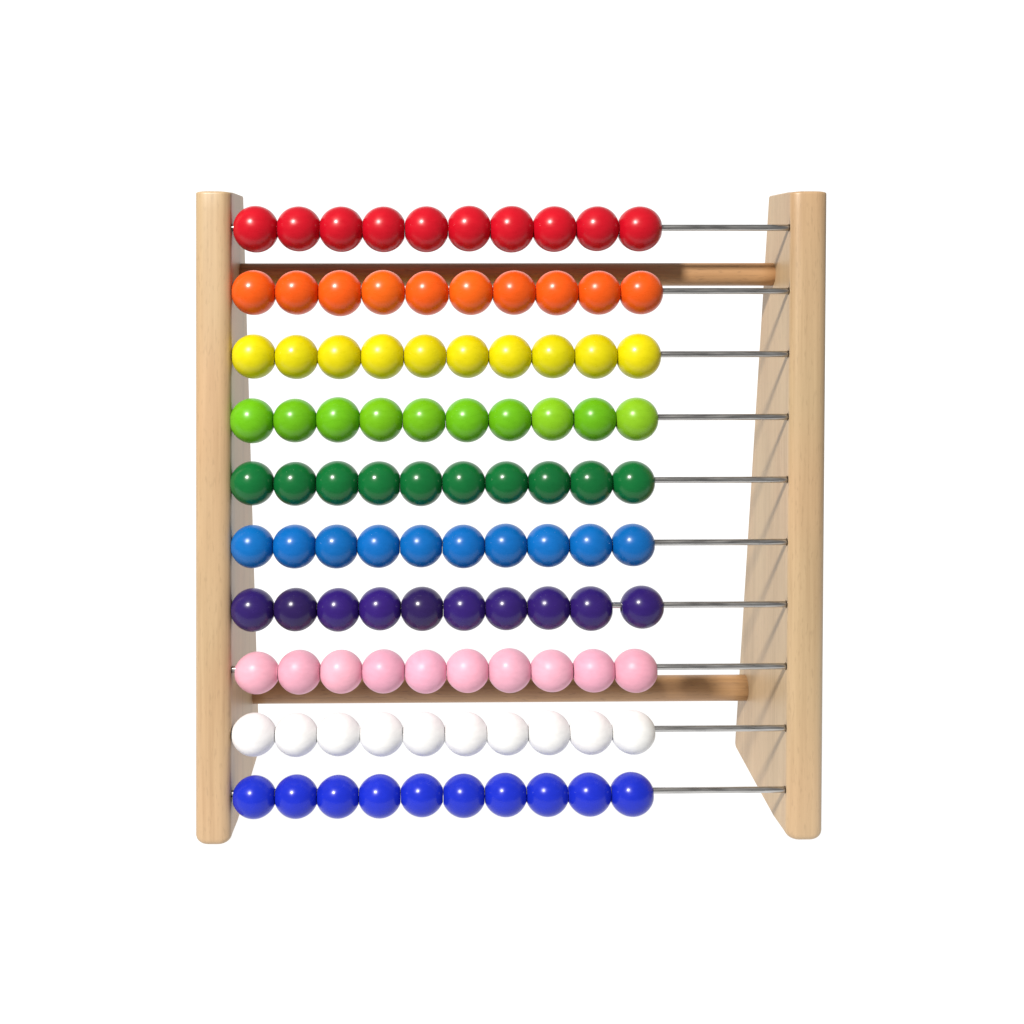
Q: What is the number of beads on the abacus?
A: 100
